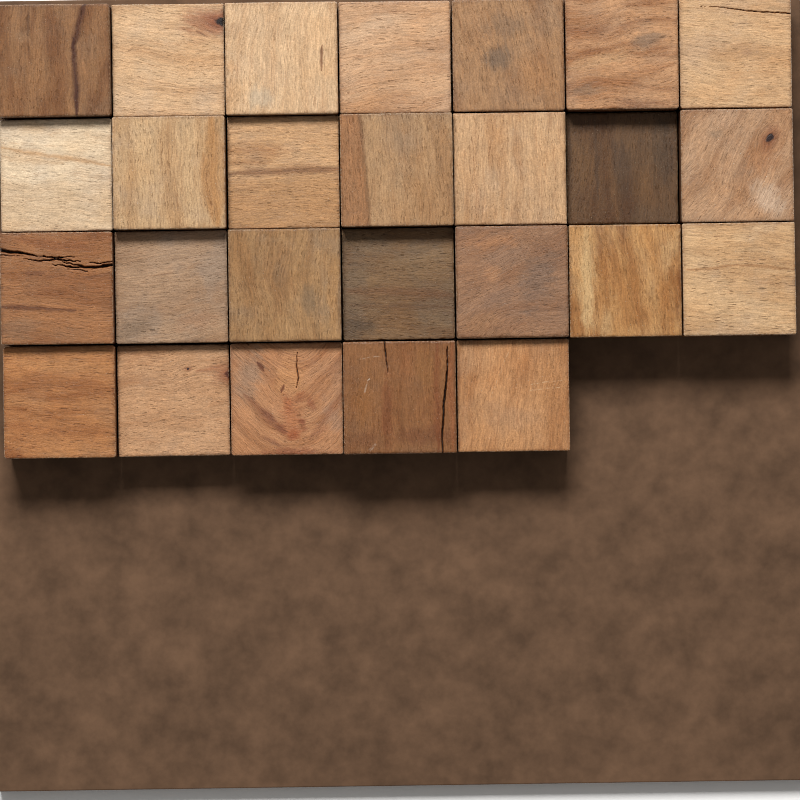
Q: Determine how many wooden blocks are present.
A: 26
